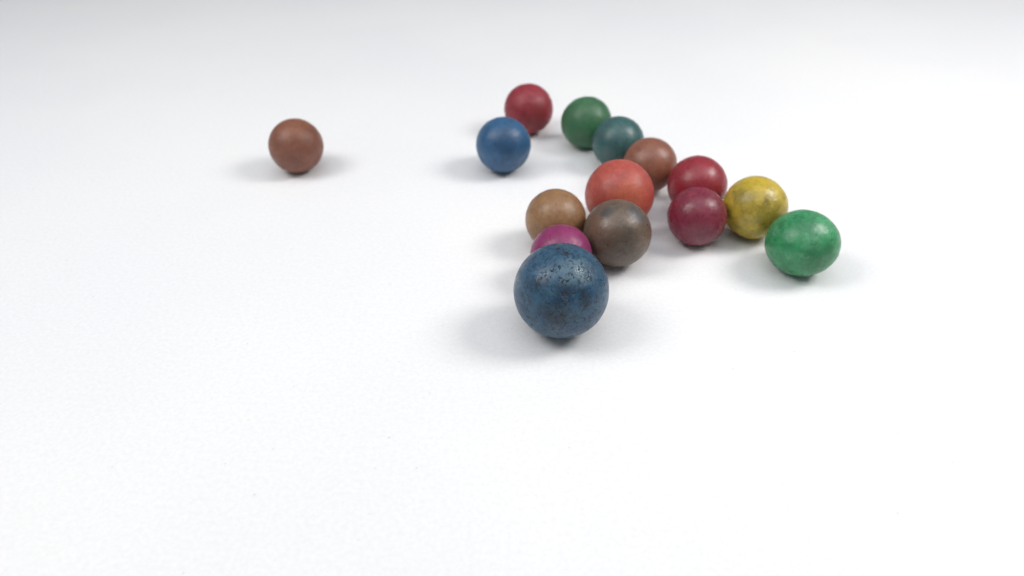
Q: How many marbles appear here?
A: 15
